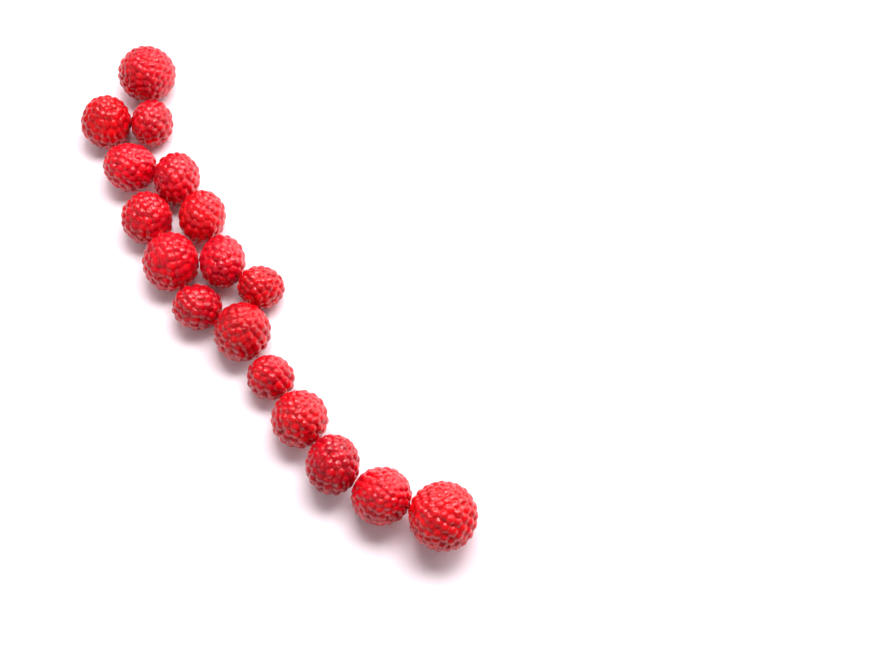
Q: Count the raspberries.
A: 17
